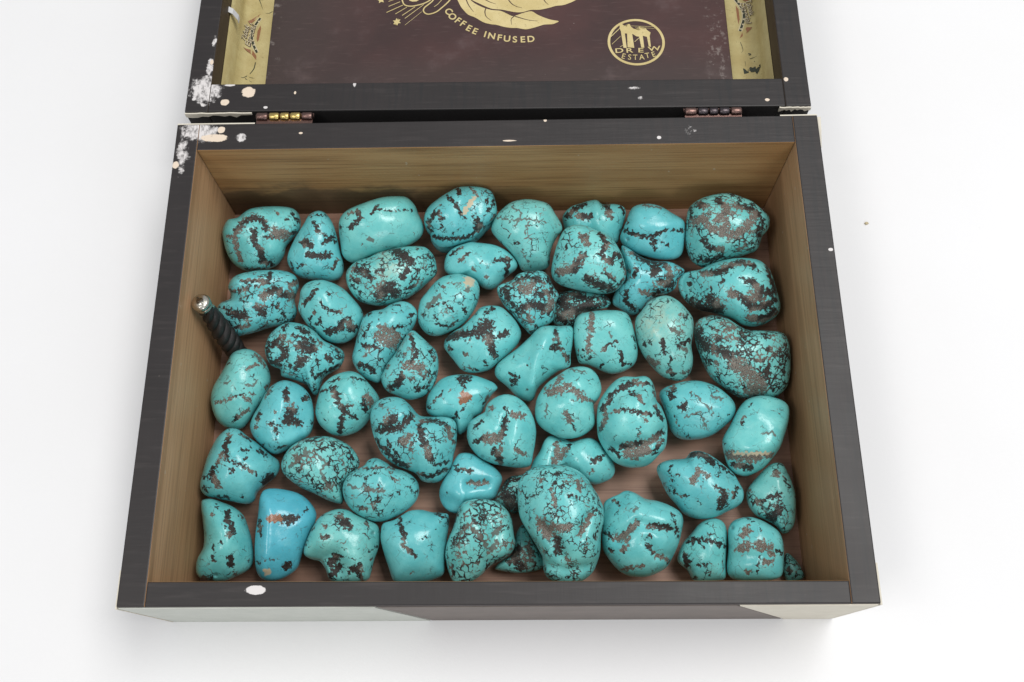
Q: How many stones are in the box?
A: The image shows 55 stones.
